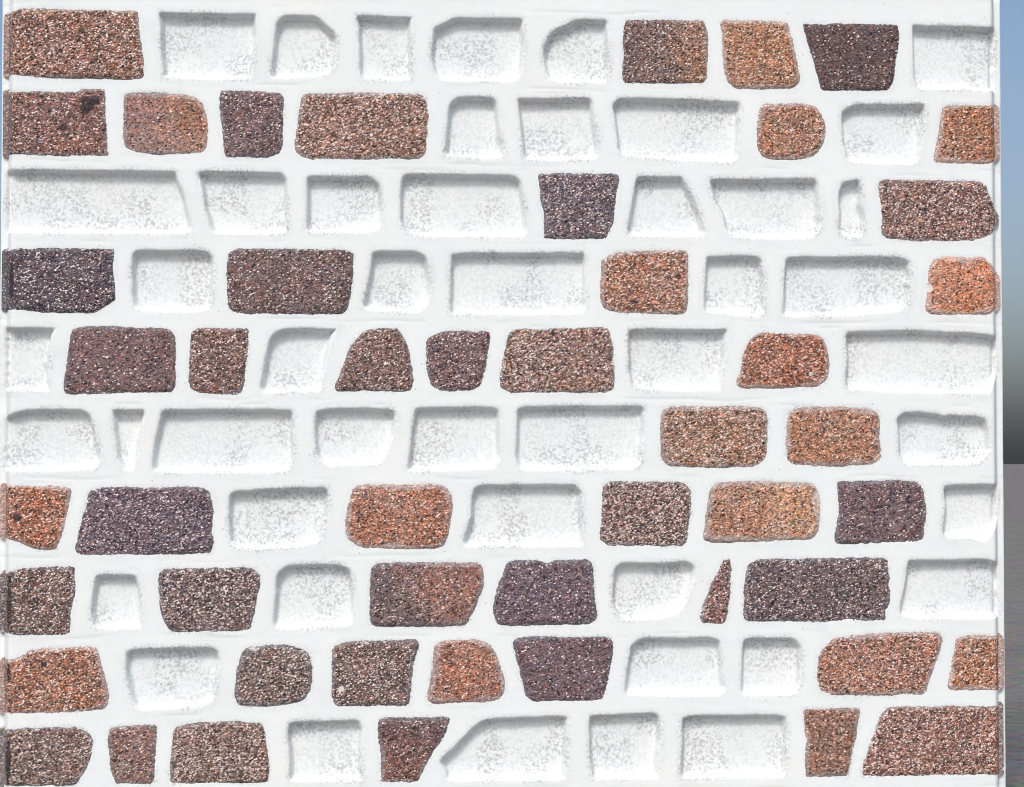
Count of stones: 49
